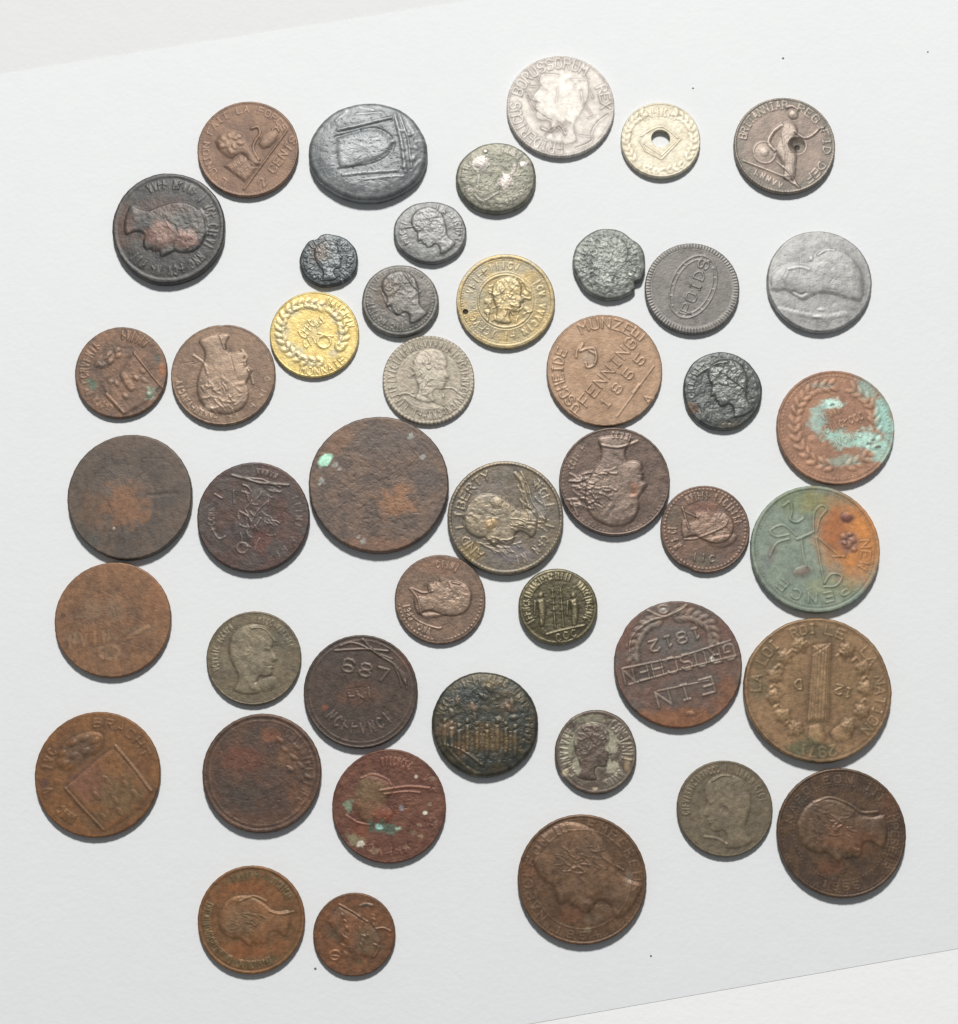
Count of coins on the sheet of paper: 45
